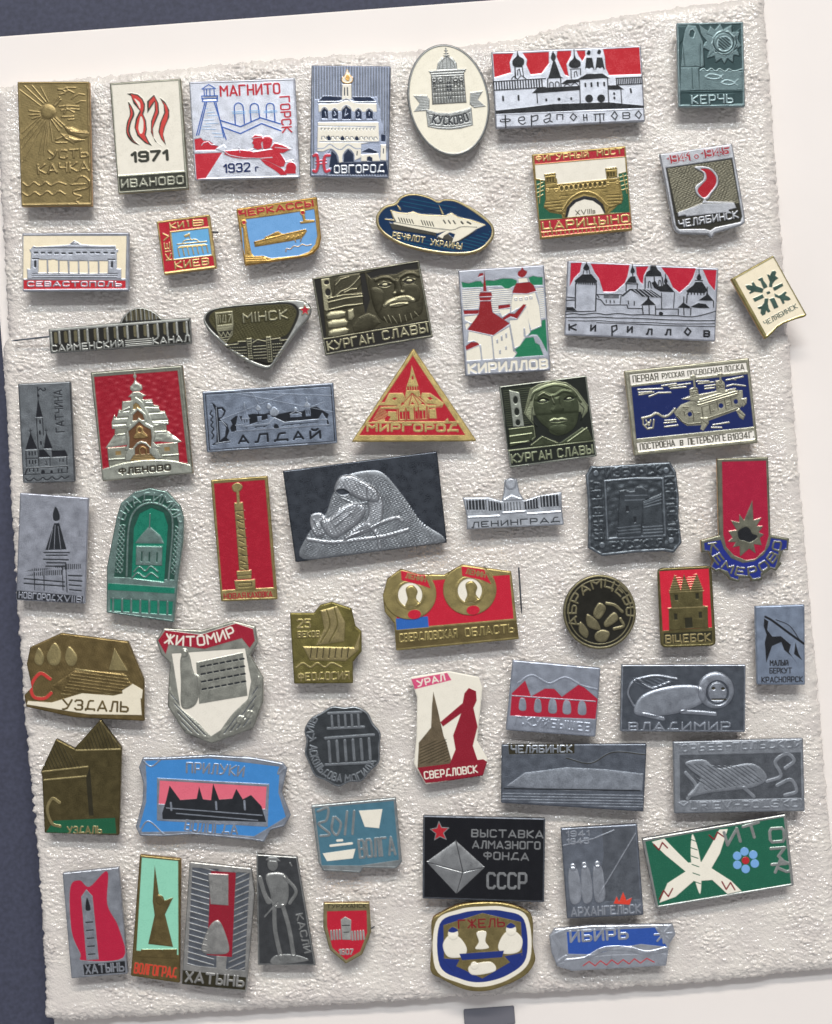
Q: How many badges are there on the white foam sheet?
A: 58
